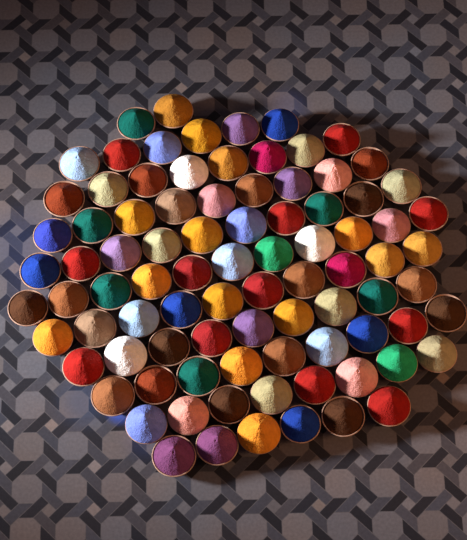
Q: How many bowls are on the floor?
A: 88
